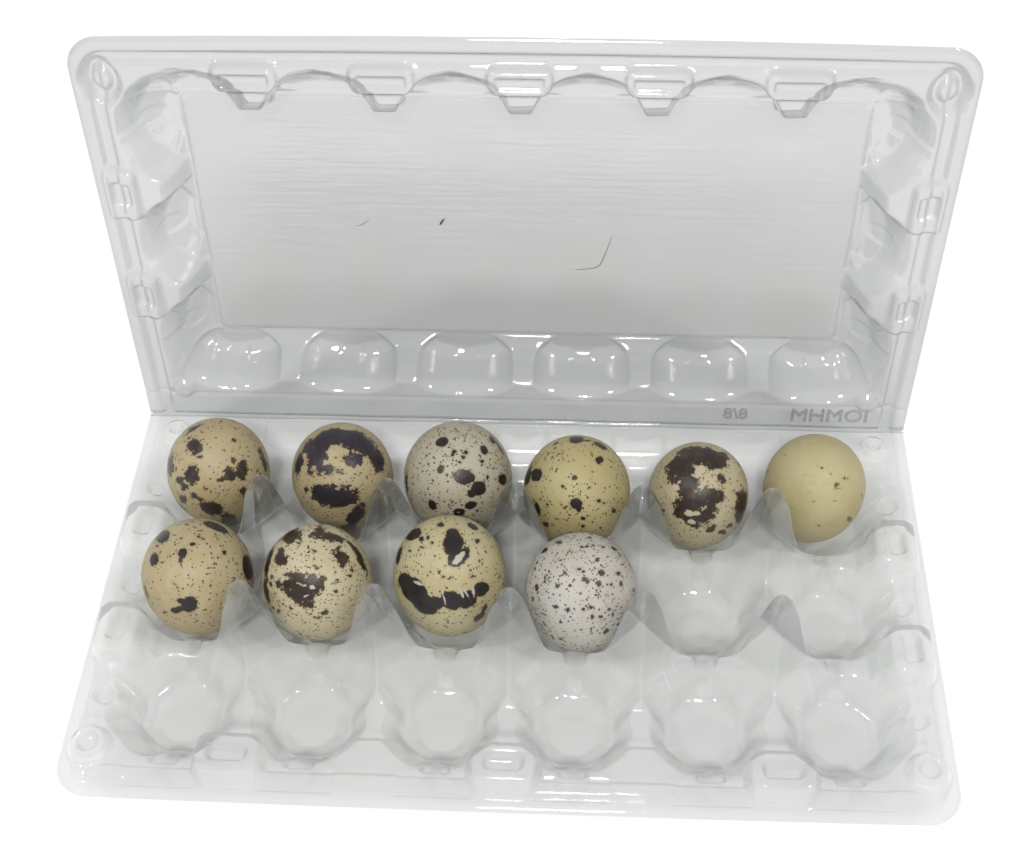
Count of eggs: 10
